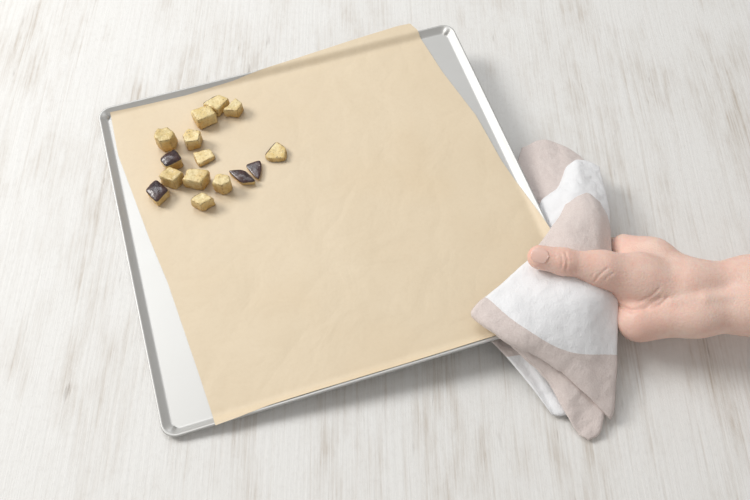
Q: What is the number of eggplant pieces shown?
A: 15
